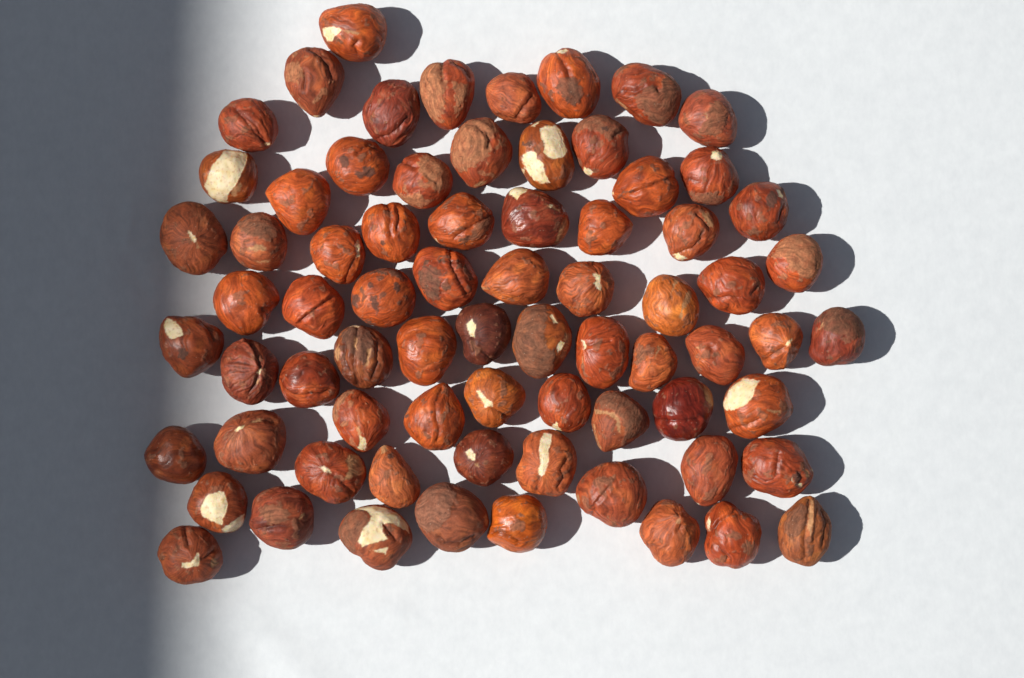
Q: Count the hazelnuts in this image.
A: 73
